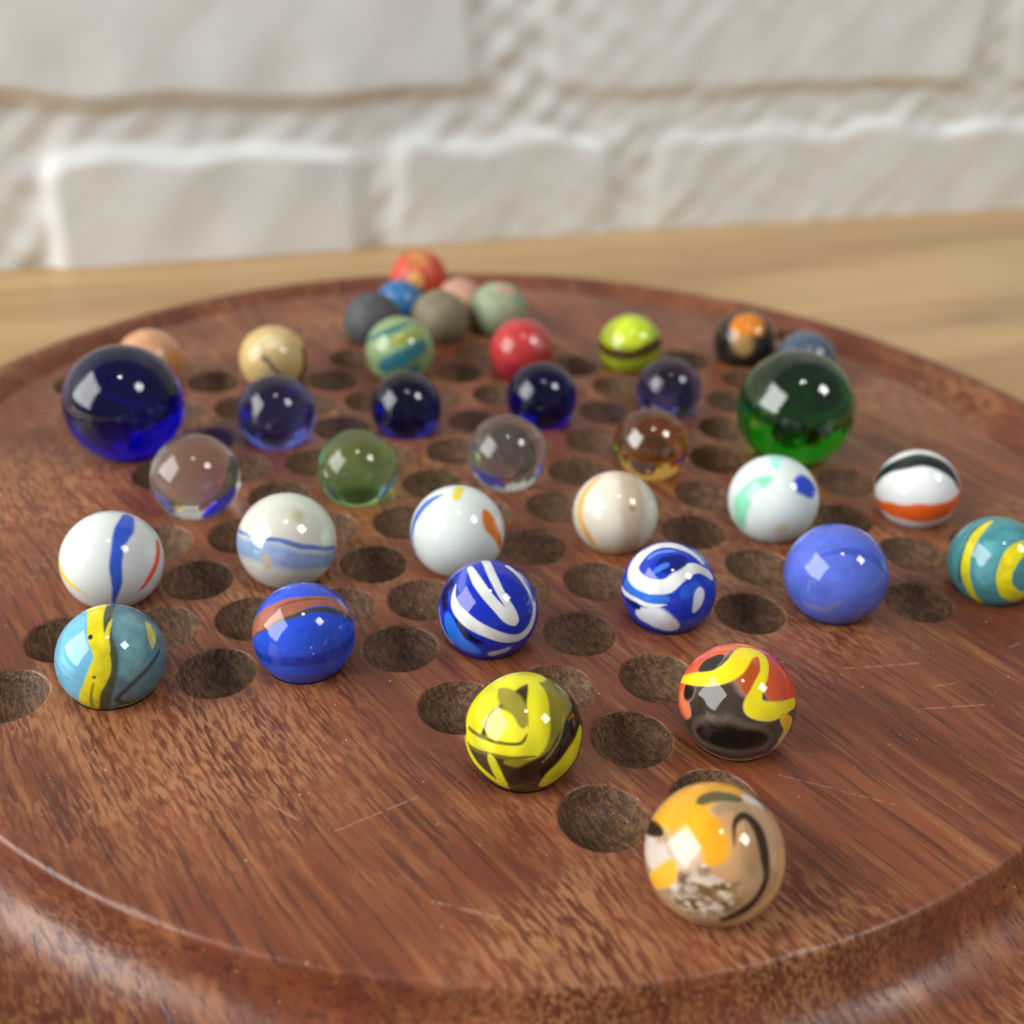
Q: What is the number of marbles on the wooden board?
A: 38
